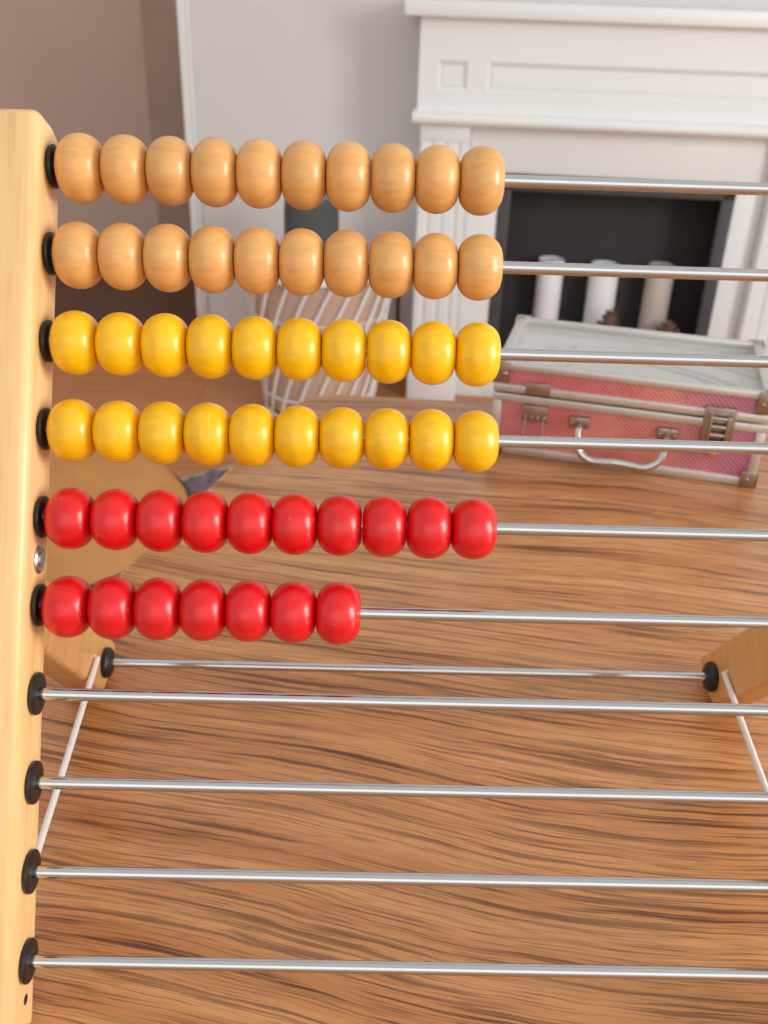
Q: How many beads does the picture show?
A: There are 57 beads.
